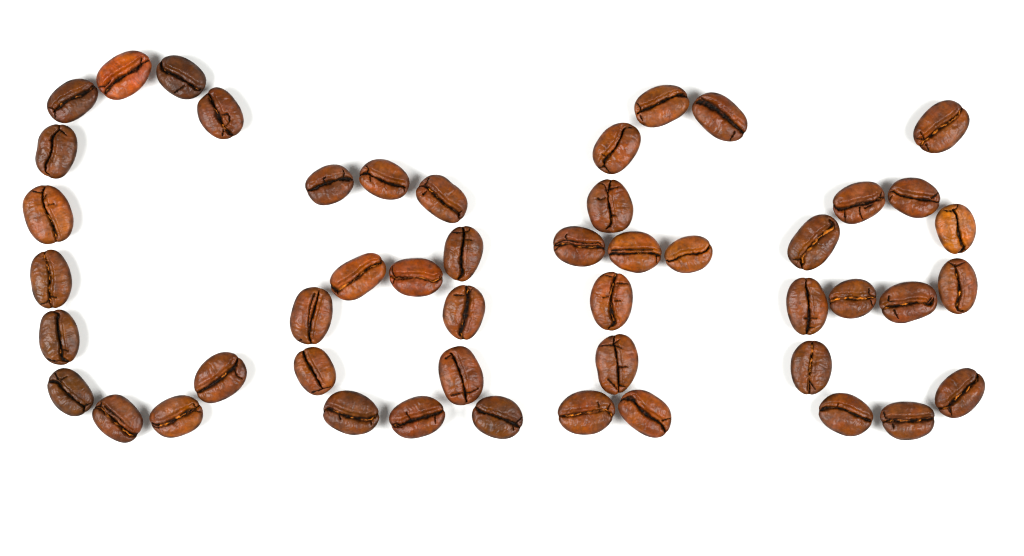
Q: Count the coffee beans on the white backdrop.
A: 49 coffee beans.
